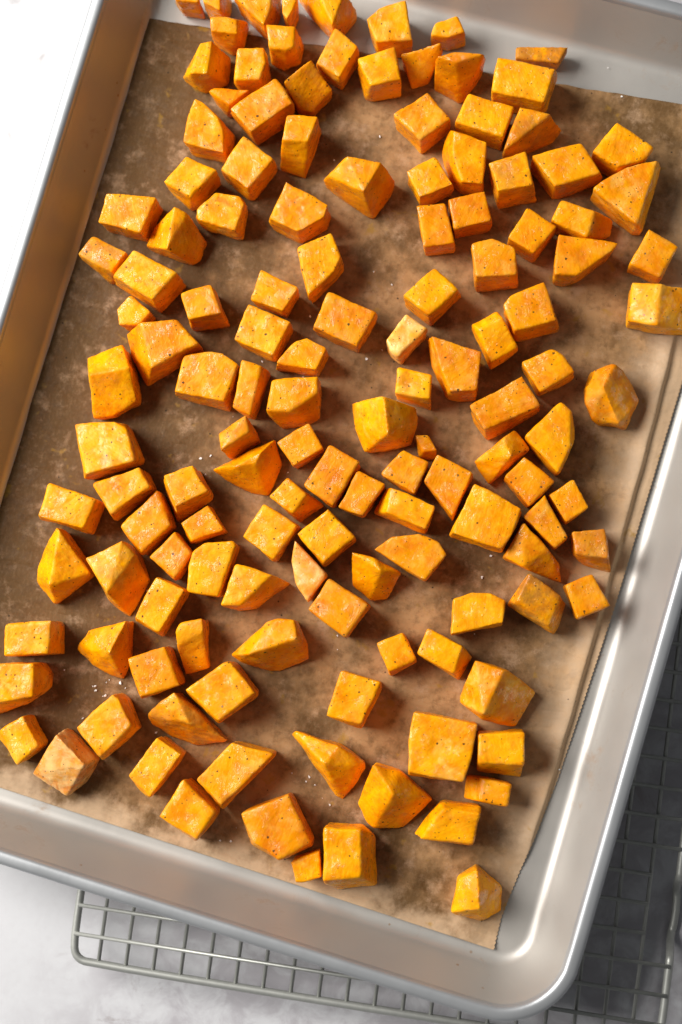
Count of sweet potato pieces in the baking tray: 137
